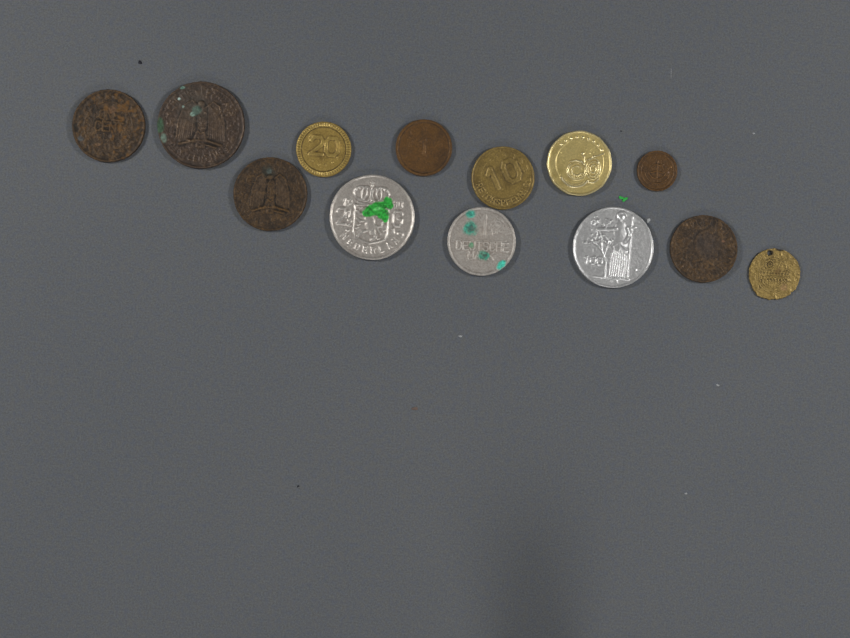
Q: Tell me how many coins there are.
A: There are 13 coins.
